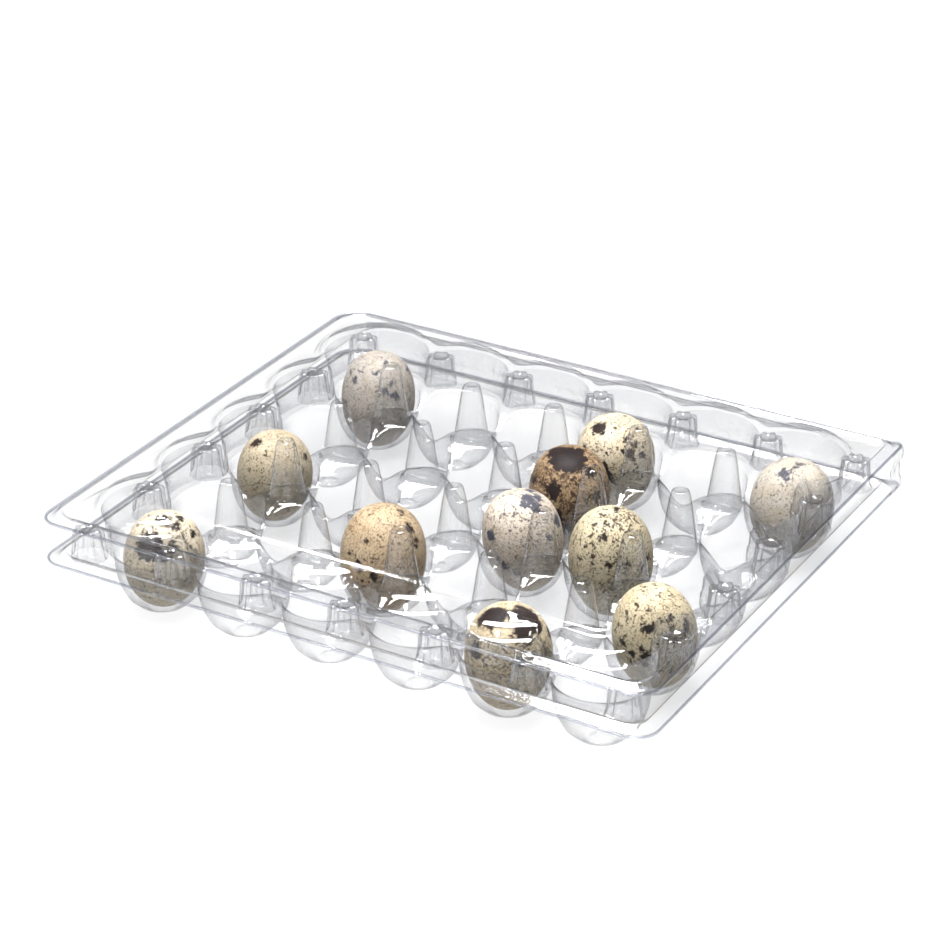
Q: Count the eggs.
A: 11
